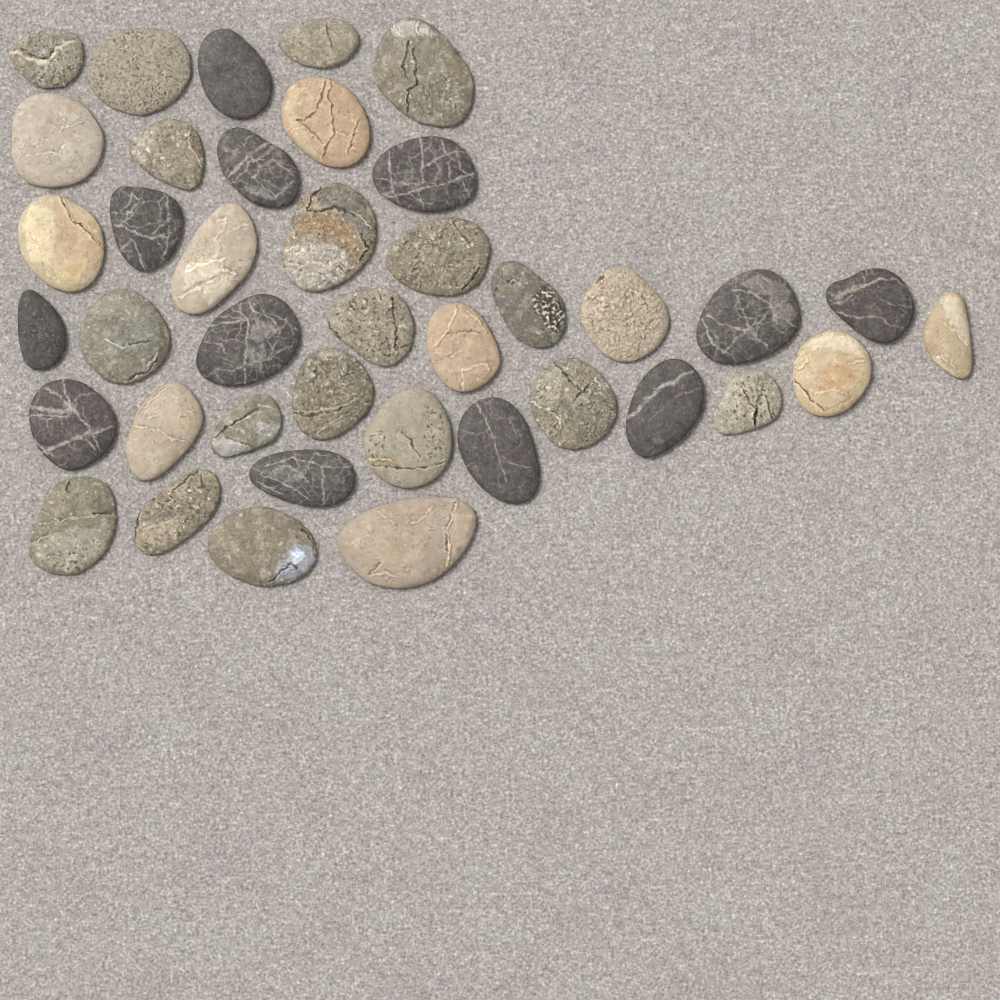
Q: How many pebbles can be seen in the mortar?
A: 40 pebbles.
